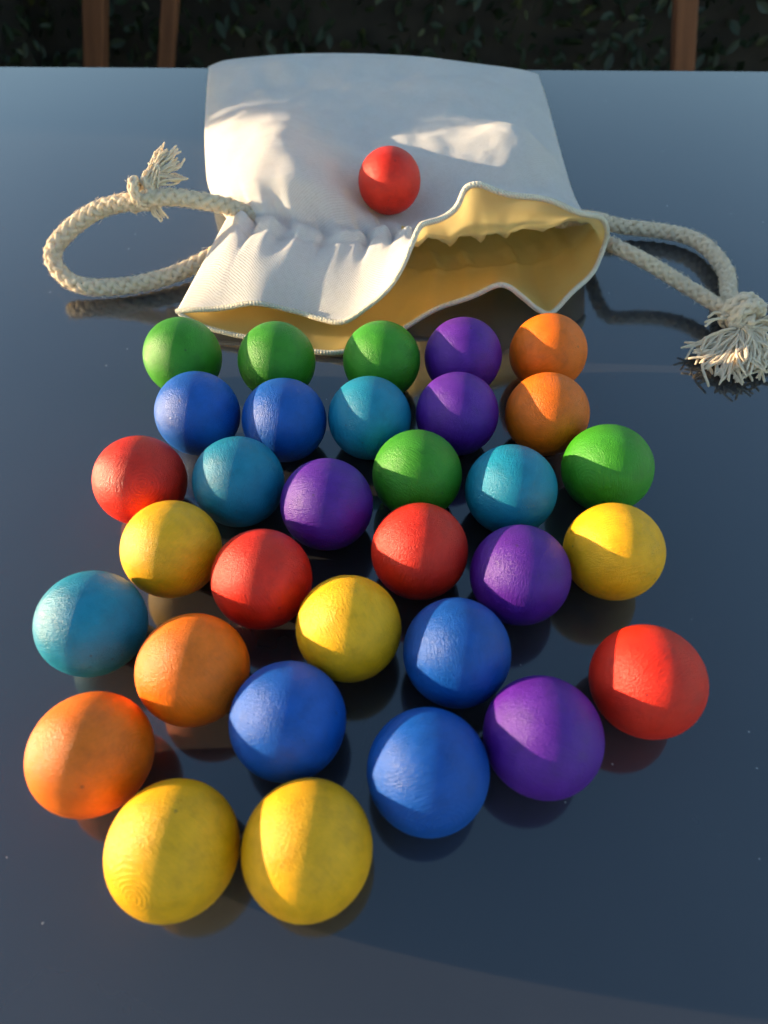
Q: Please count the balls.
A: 33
